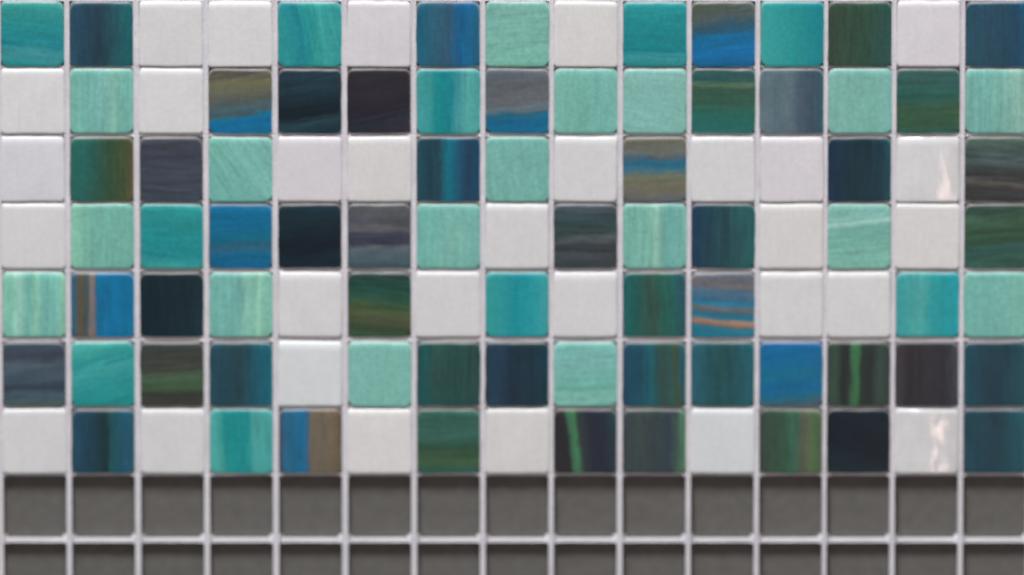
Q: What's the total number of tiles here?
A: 105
